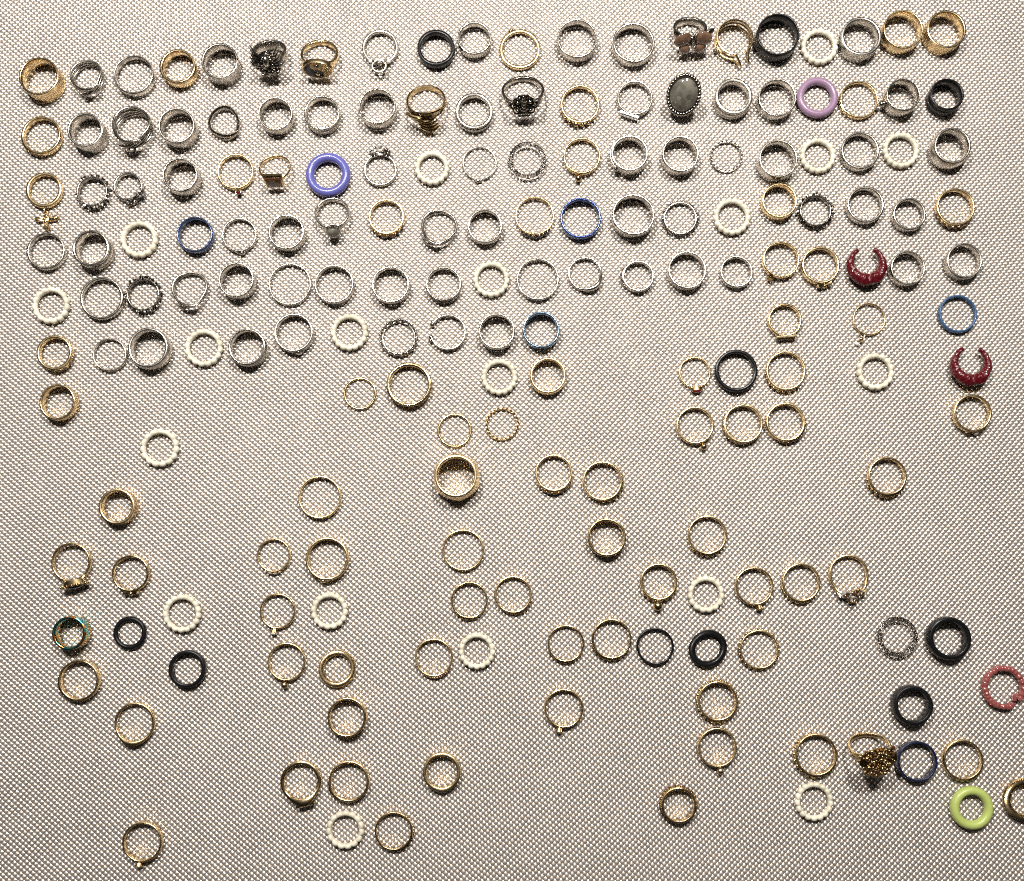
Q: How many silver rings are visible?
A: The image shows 69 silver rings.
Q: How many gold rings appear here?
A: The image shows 78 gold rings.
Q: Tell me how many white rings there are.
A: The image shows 19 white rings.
